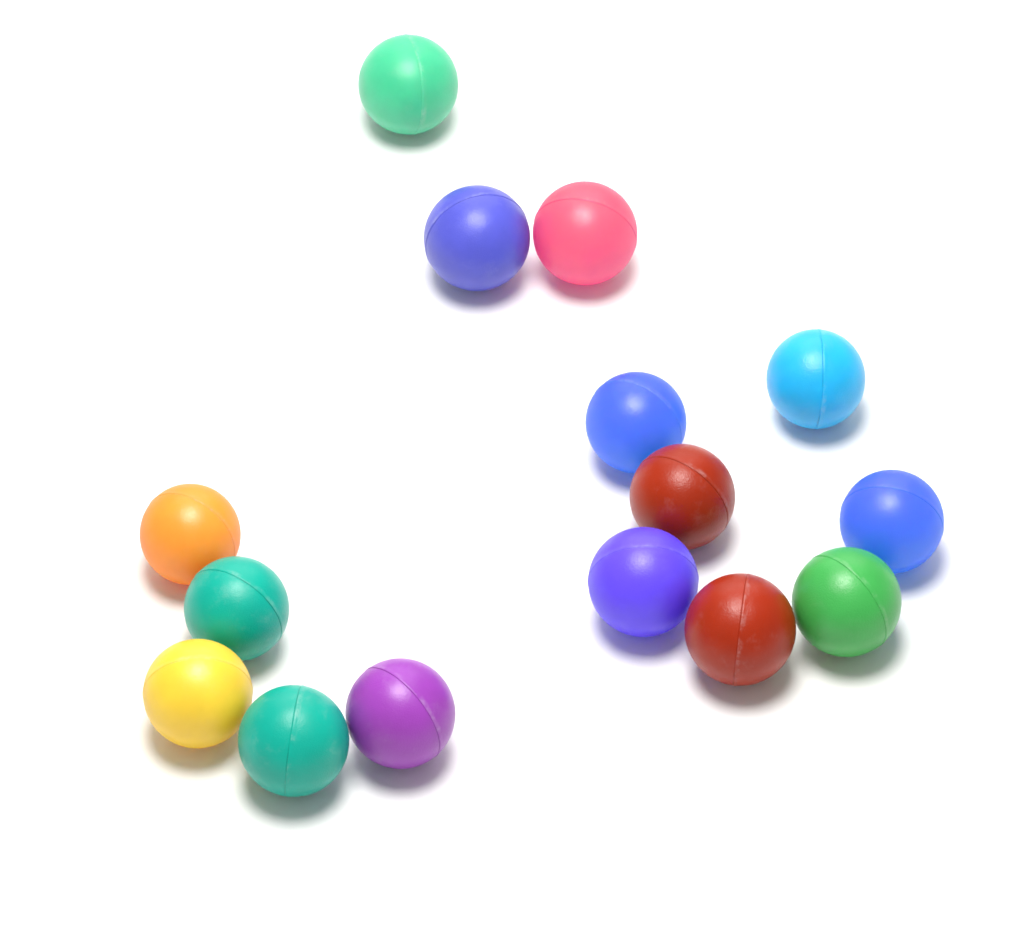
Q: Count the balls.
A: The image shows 15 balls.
